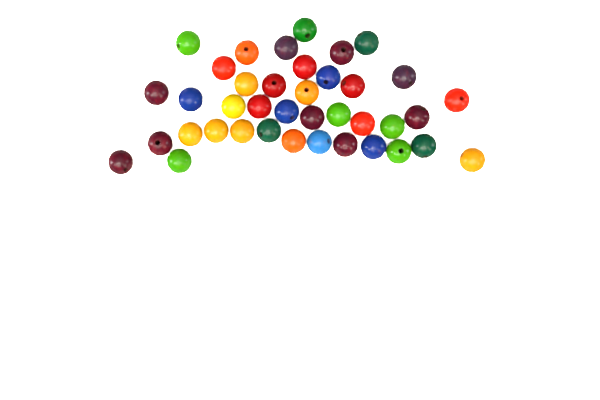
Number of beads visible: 39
